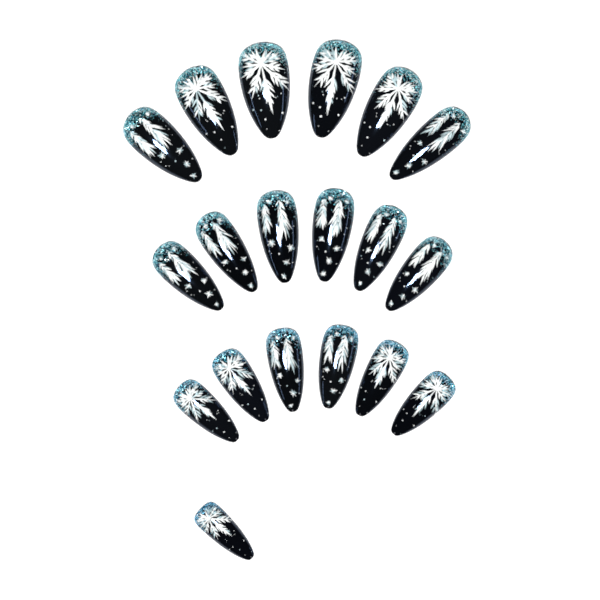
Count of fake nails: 19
